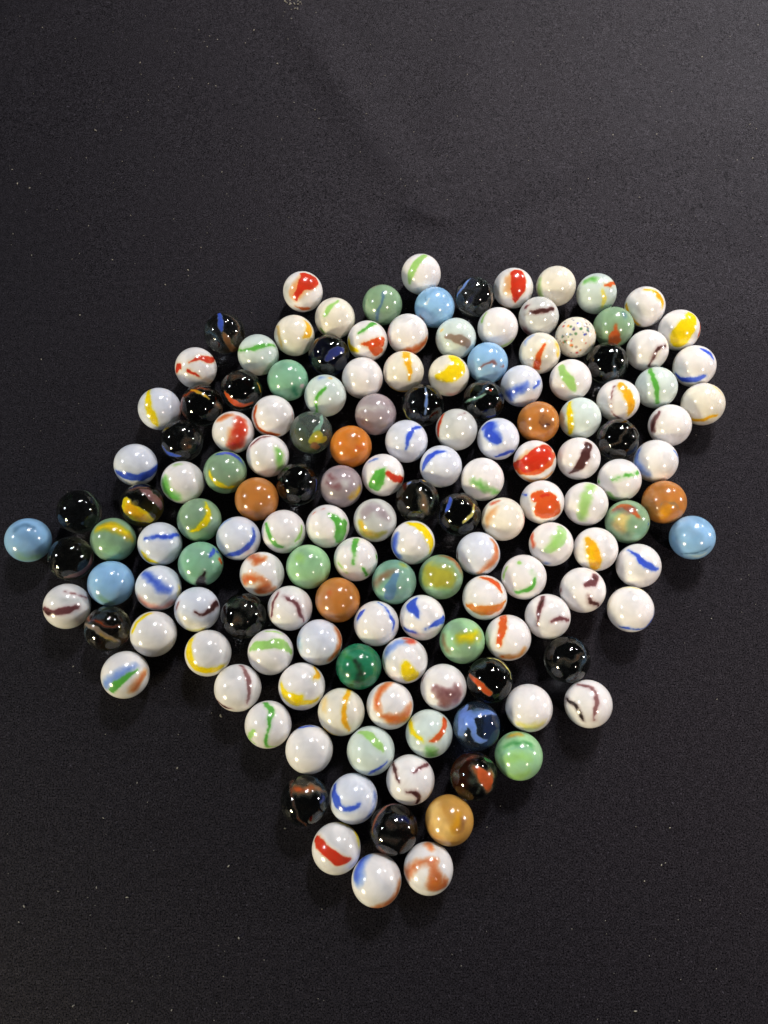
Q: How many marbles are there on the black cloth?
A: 148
